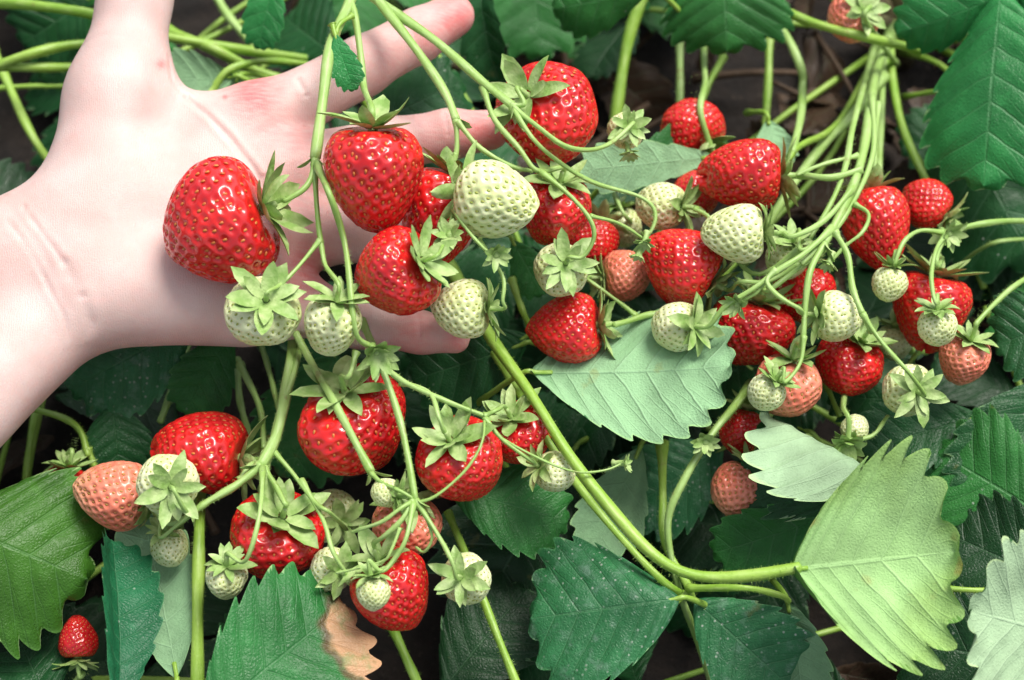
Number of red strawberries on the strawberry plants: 27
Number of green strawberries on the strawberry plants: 27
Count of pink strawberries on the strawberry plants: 7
